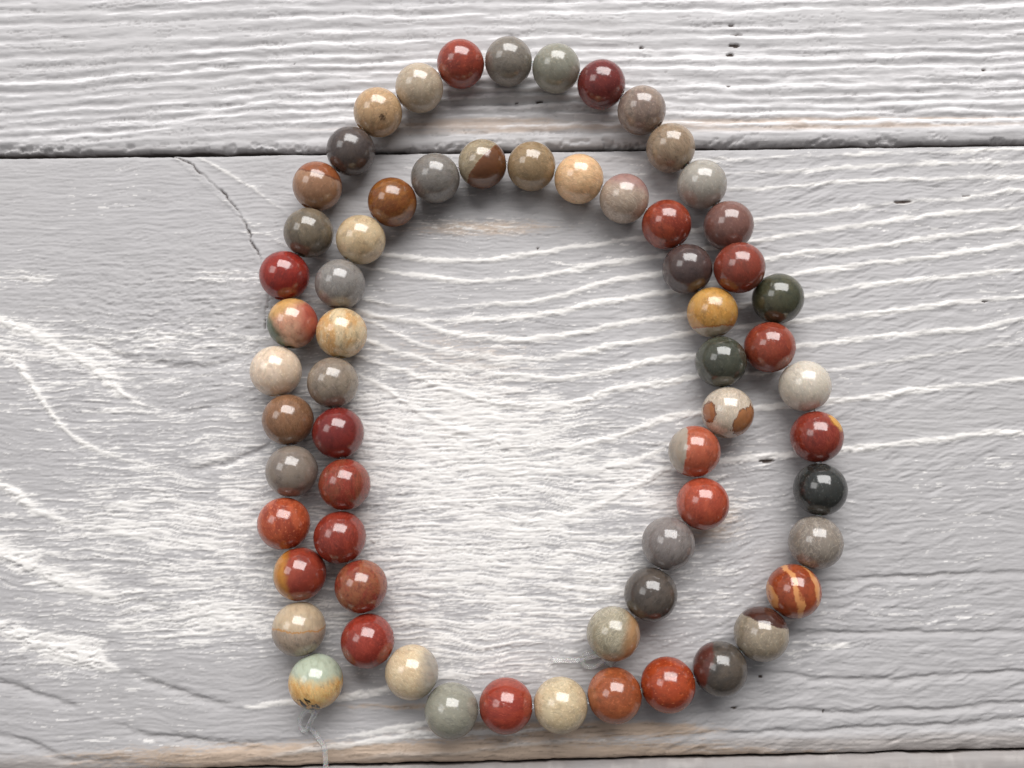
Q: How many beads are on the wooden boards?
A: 63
